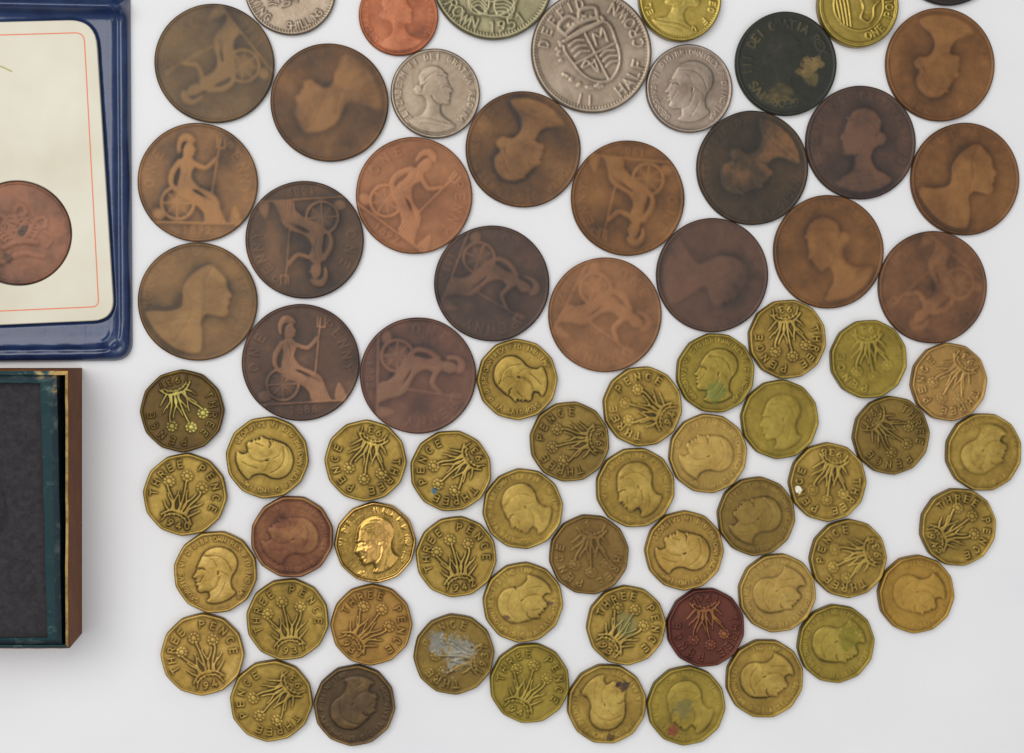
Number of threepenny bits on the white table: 44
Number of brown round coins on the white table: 21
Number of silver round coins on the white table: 5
